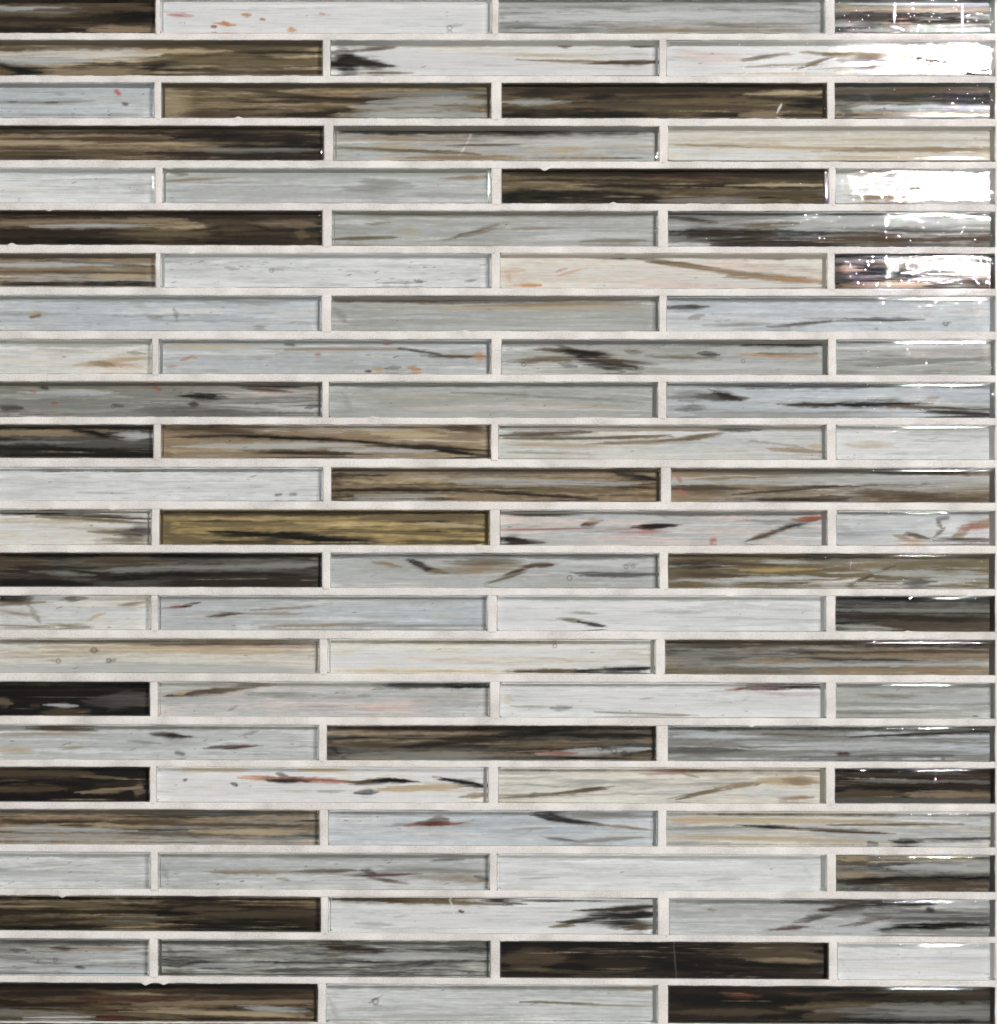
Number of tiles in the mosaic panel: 84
